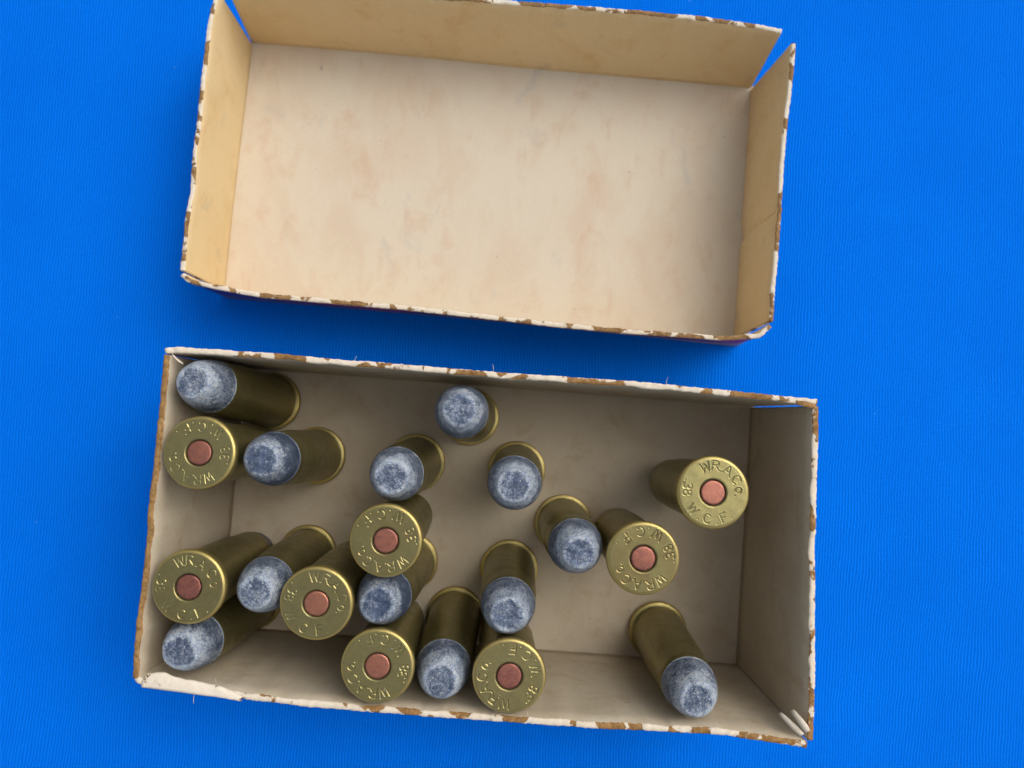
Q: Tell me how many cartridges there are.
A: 20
